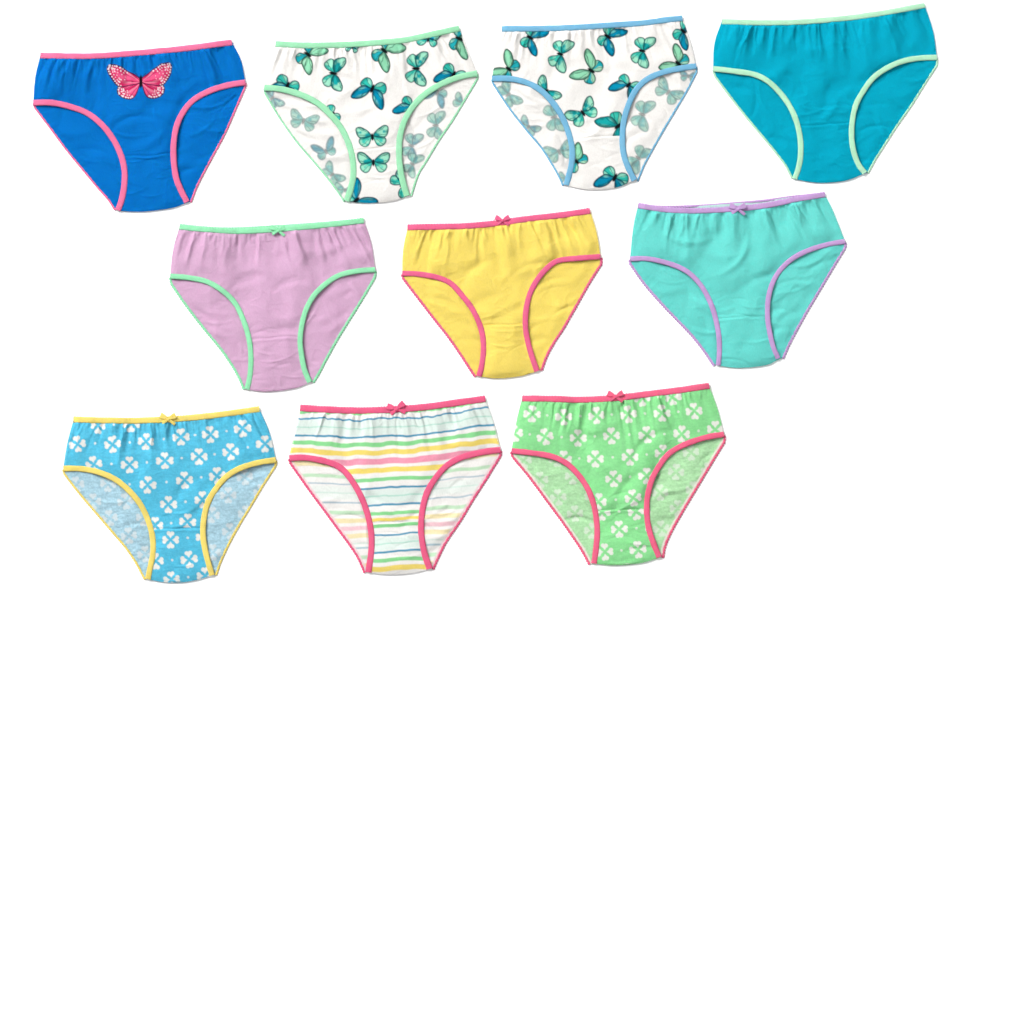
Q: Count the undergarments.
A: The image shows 10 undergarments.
